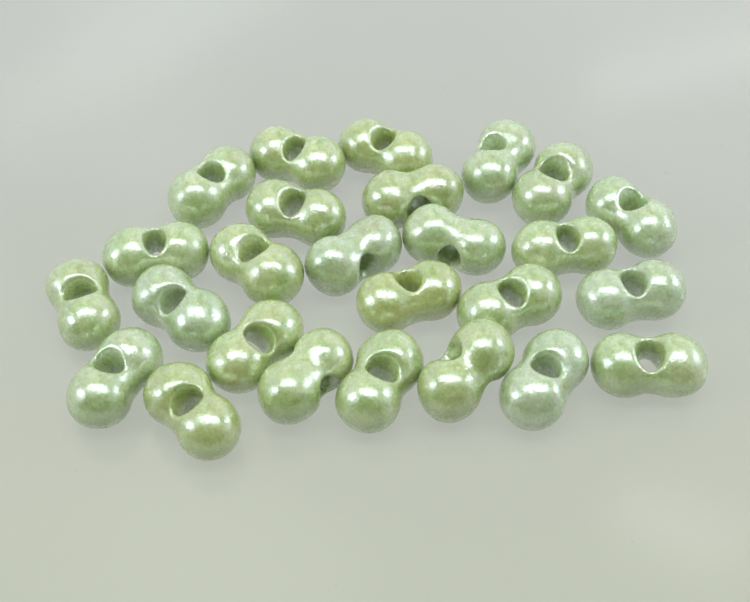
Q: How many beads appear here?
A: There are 26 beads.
